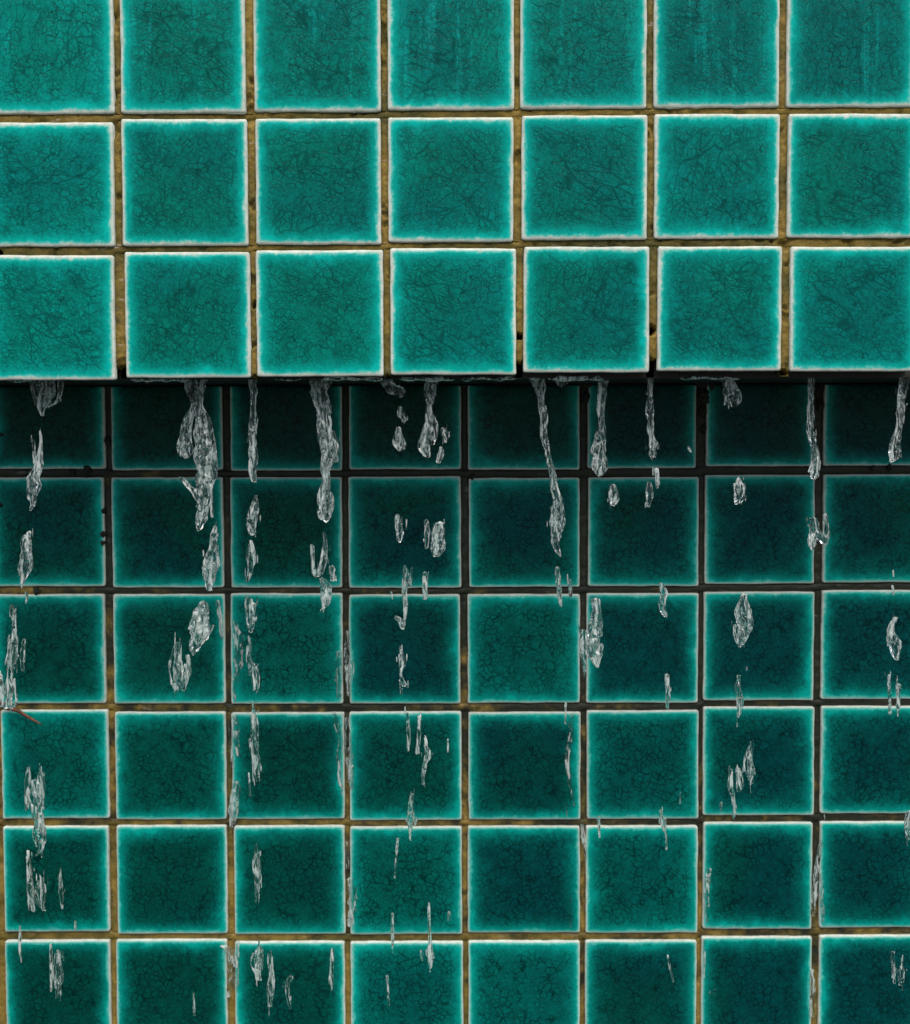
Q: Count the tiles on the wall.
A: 69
